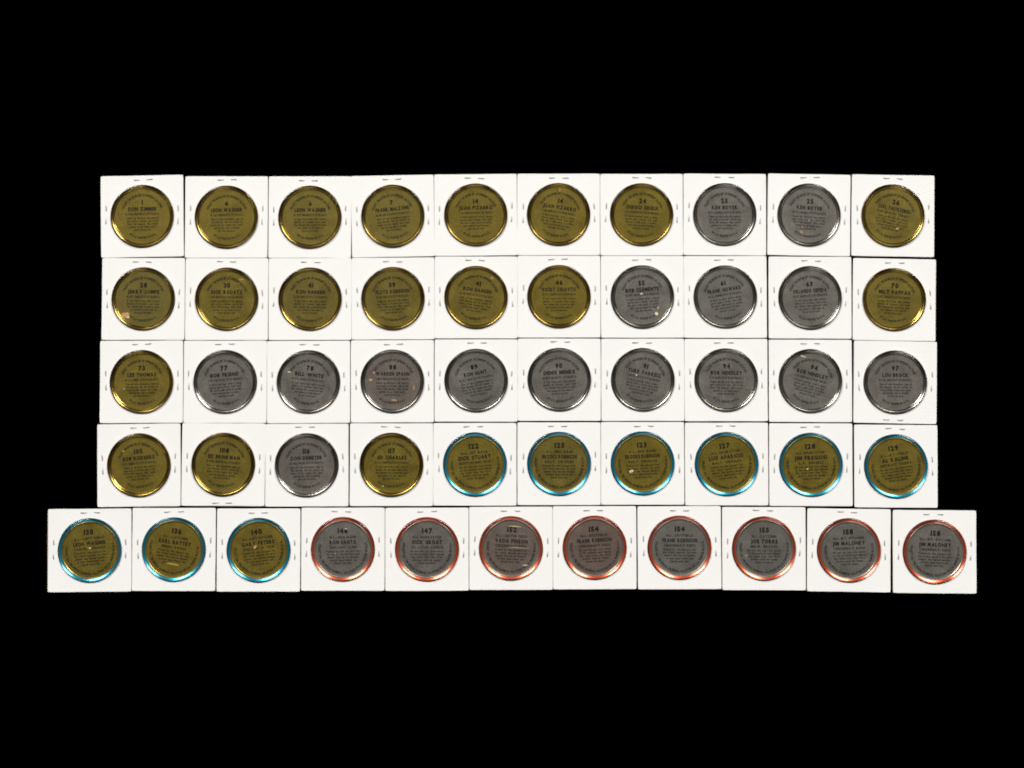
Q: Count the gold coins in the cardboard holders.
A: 28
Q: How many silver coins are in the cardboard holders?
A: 23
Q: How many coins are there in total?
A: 51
